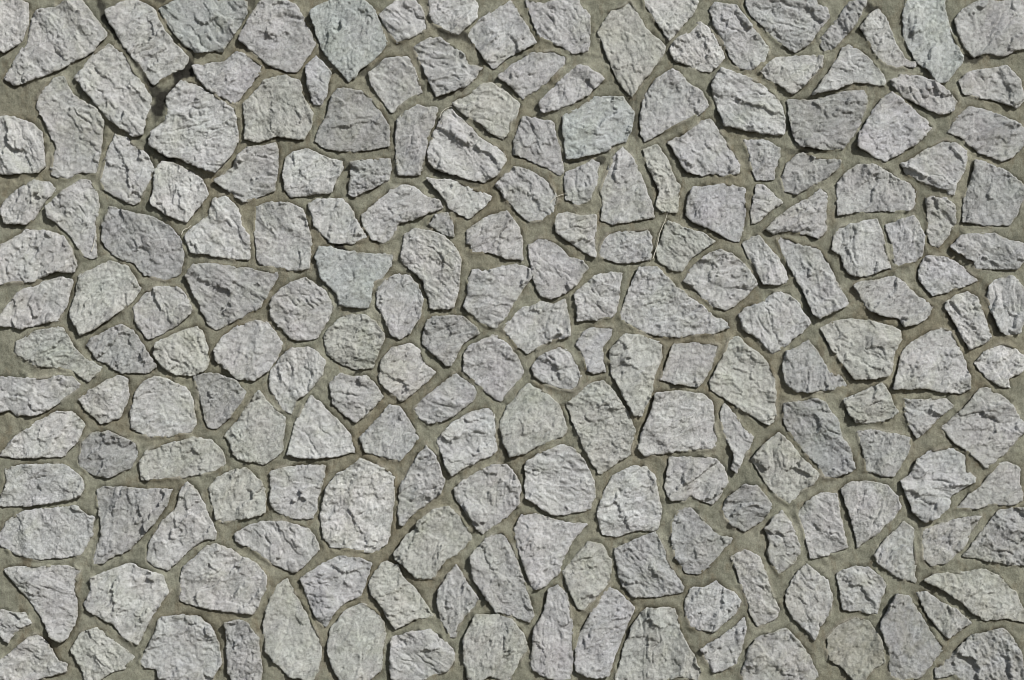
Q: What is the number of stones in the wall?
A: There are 200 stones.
